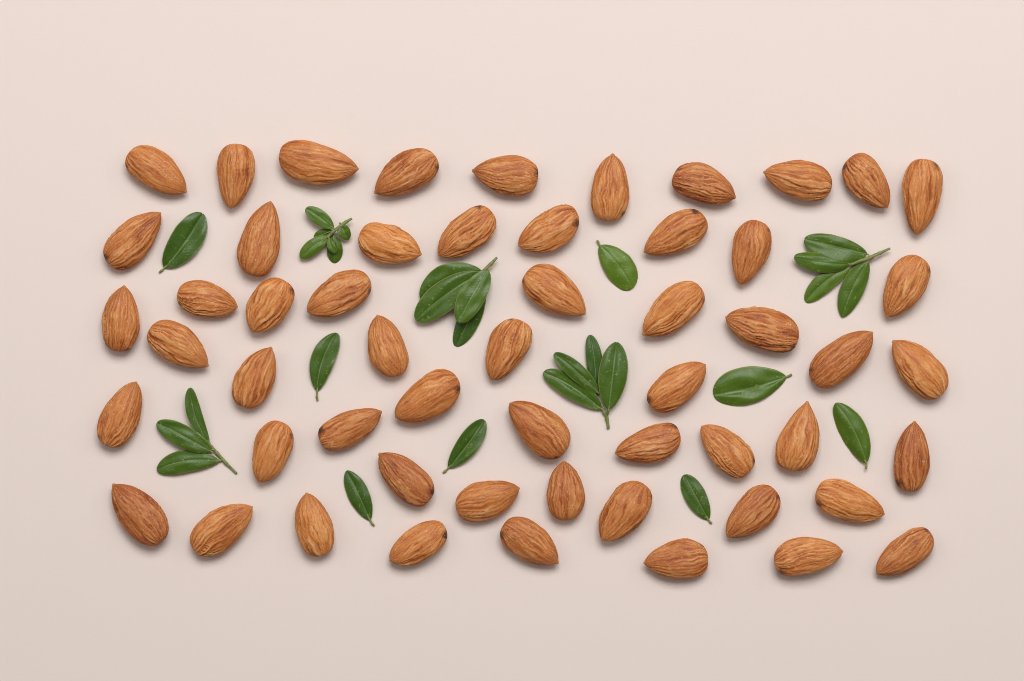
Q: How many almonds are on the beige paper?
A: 55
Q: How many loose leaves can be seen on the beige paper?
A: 8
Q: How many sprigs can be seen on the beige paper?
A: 5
